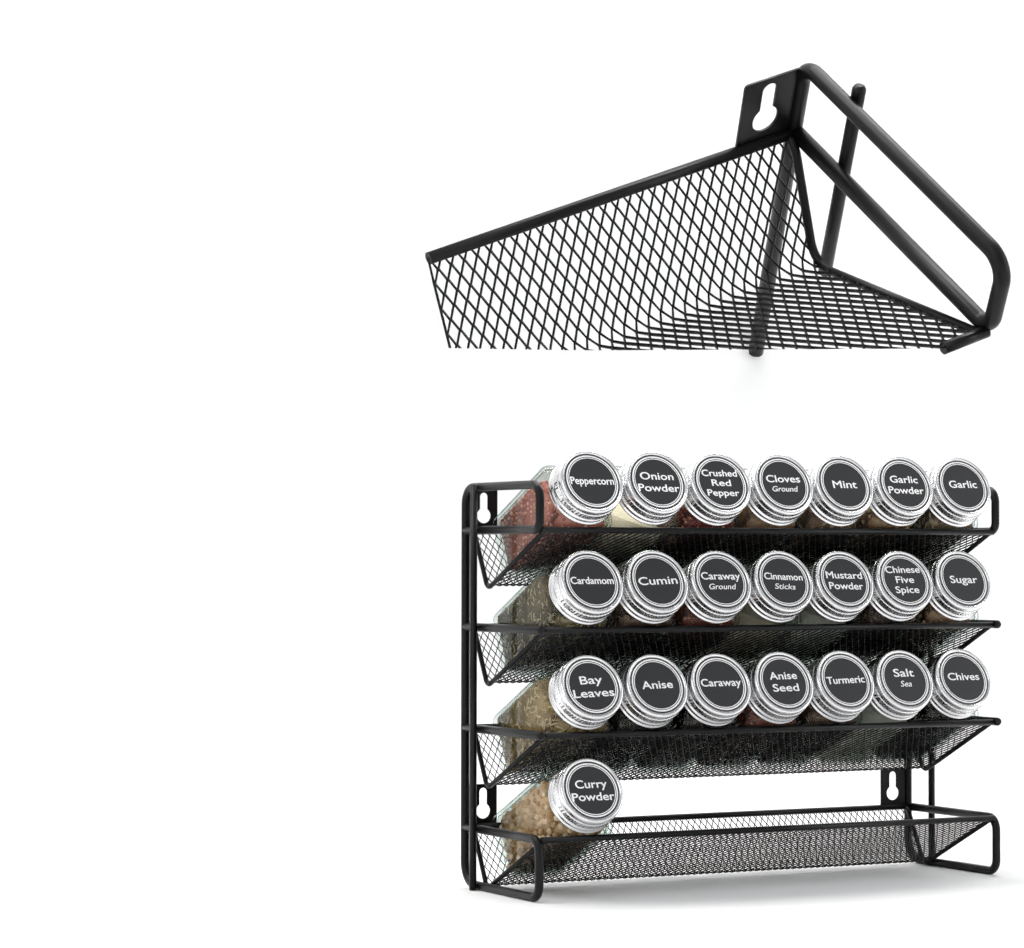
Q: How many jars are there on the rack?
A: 22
